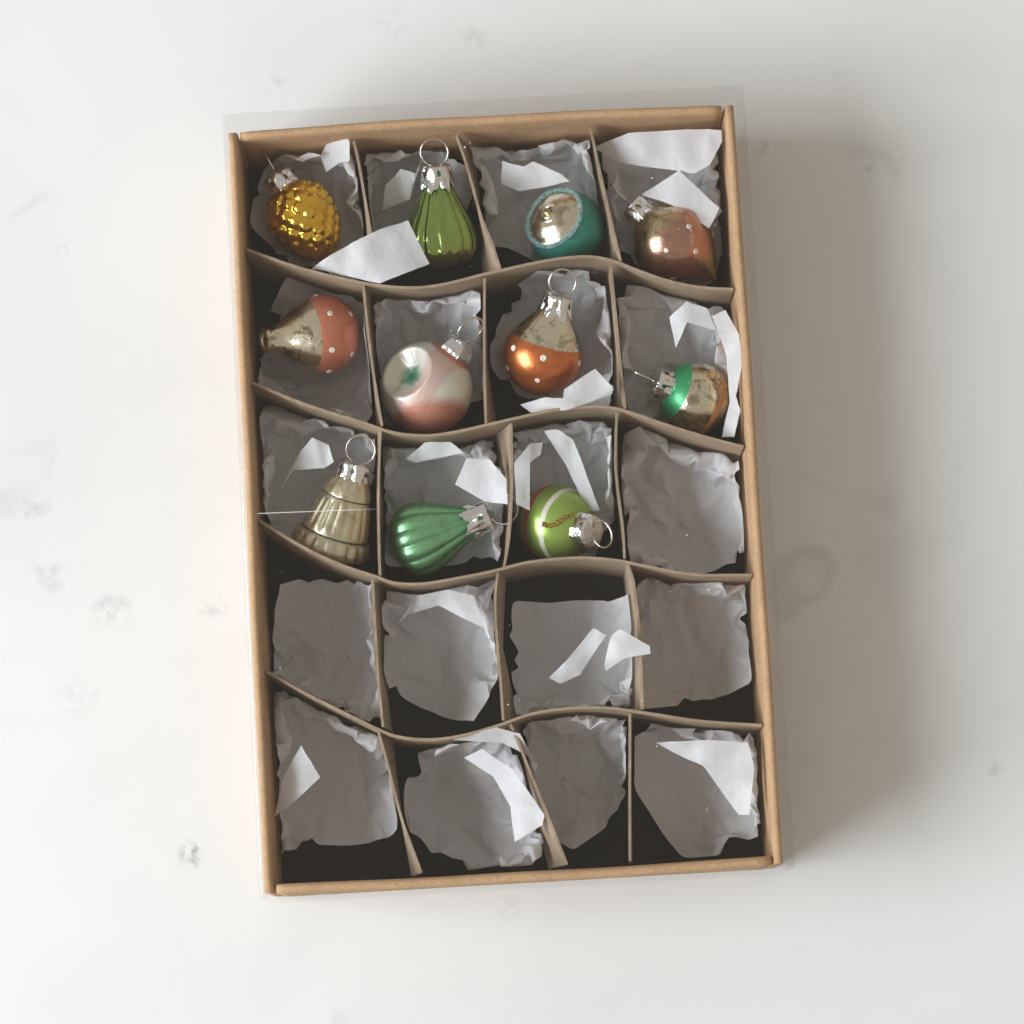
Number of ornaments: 11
